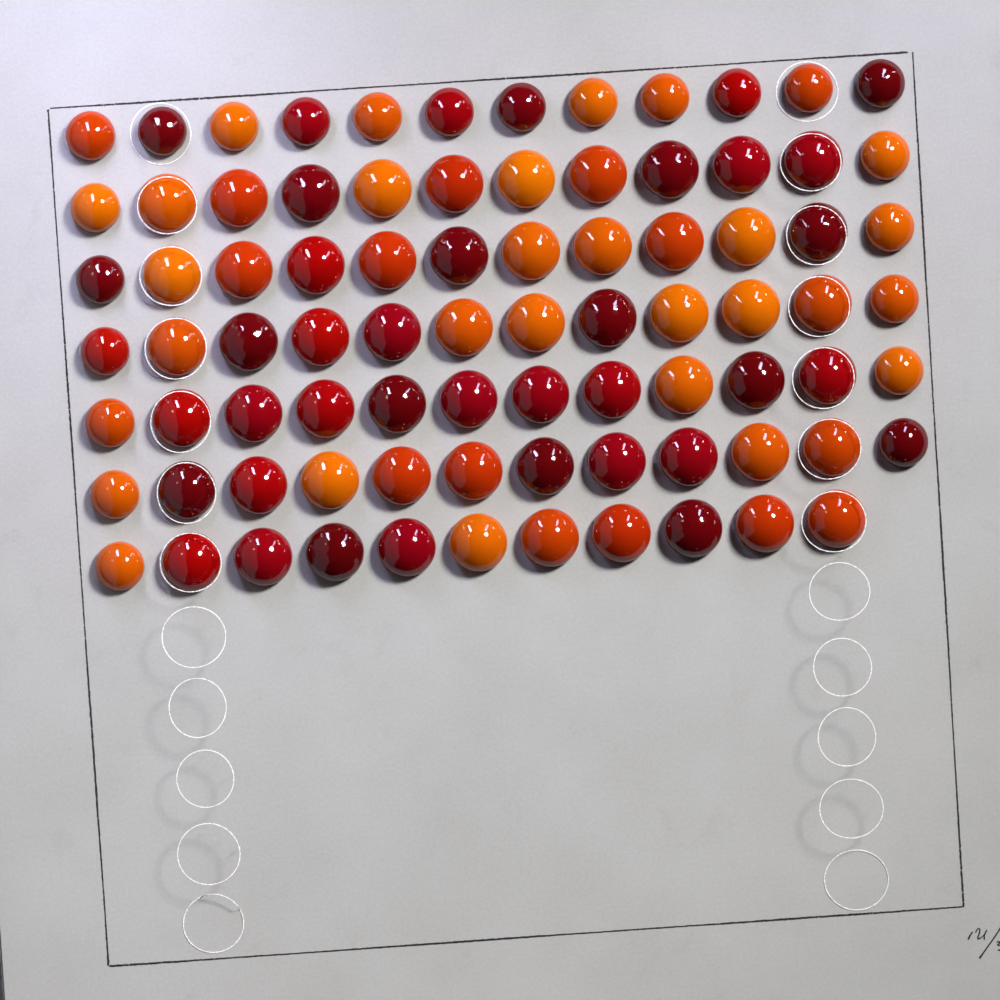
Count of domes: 83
